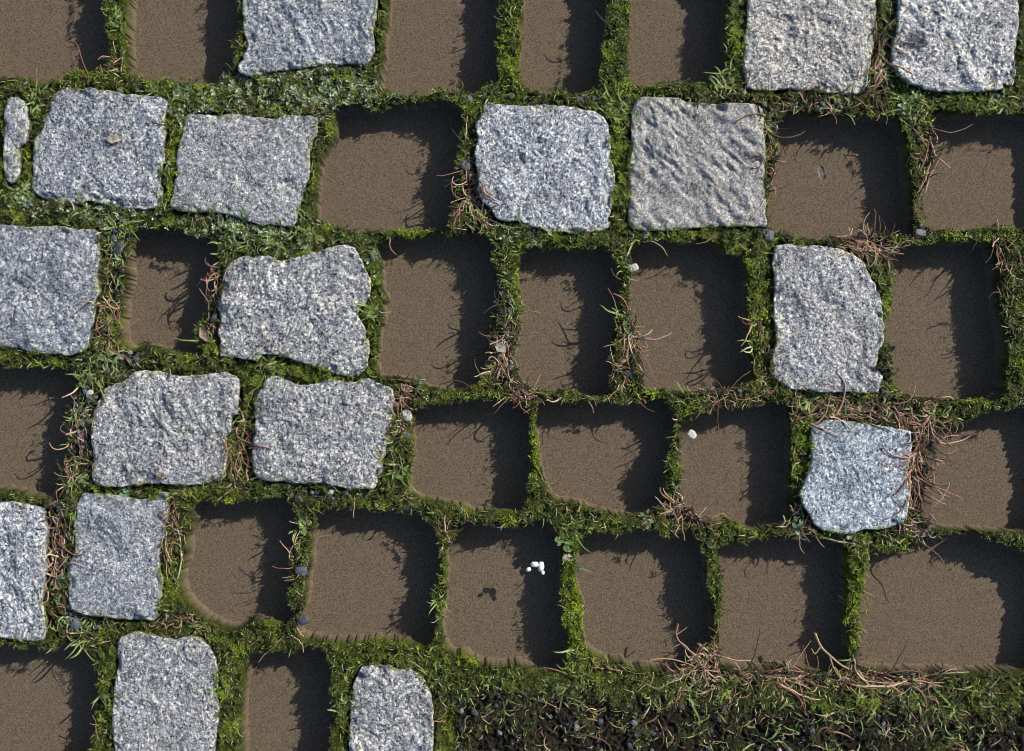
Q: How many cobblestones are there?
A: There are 18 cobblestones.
